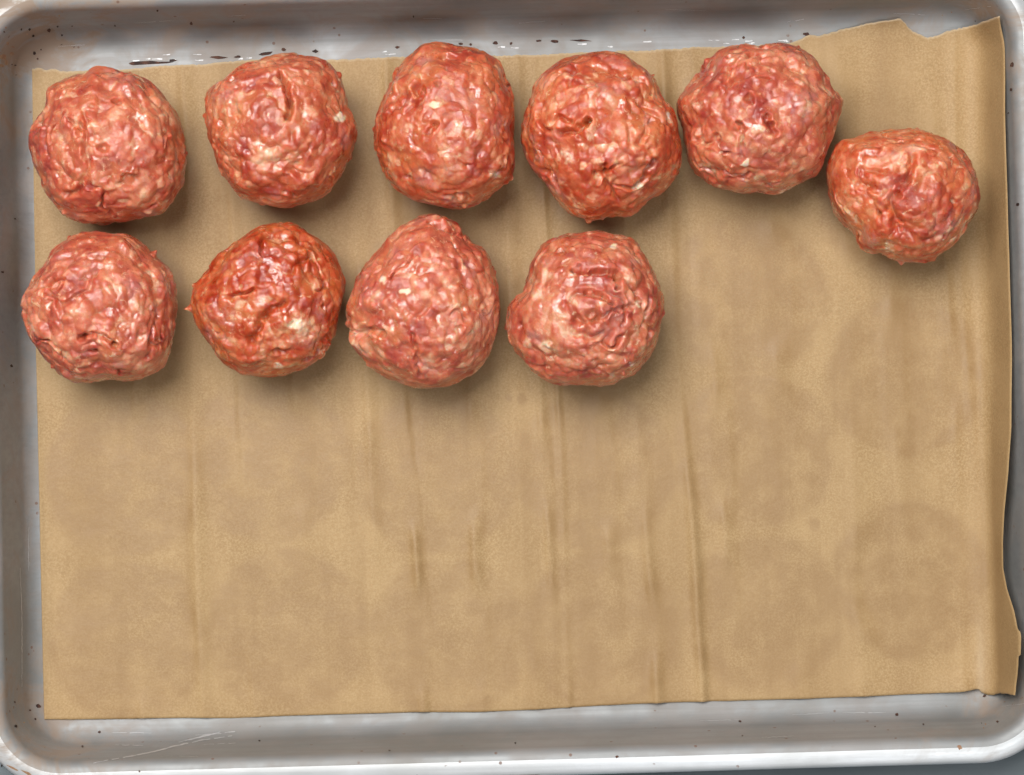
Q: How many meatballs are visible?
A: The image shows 10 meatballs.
